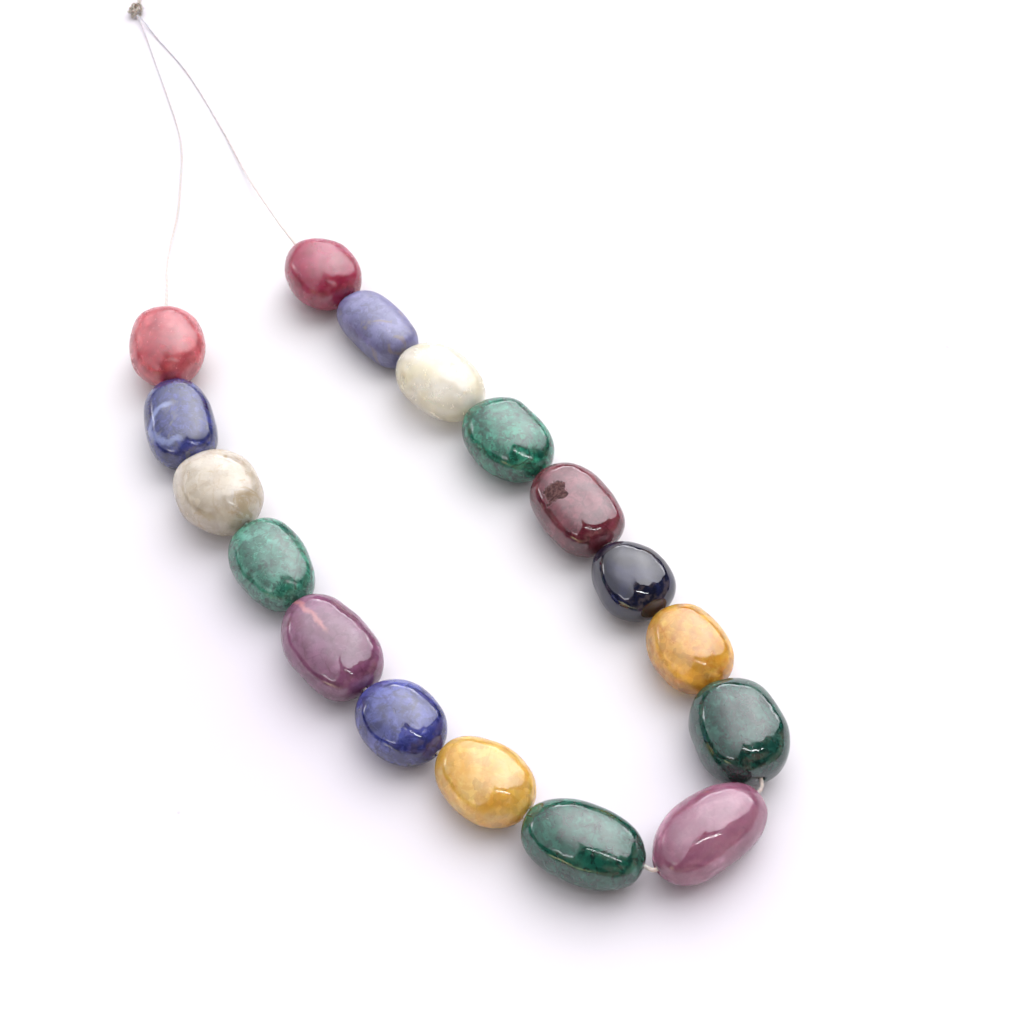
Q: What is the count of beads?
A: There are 17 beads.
